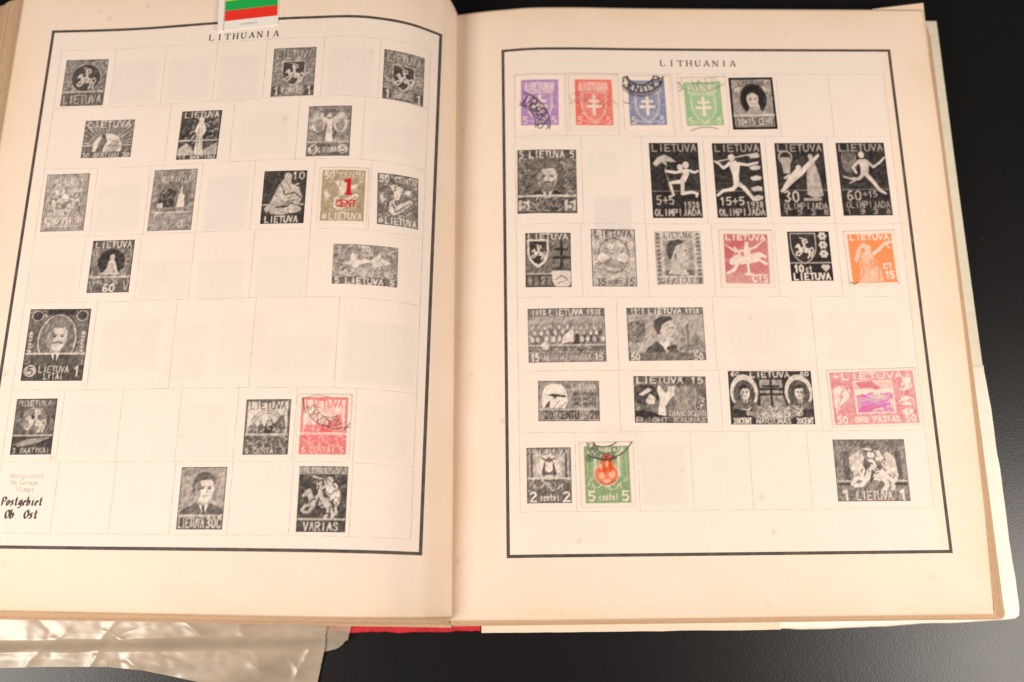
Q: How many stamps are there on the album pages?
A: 44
